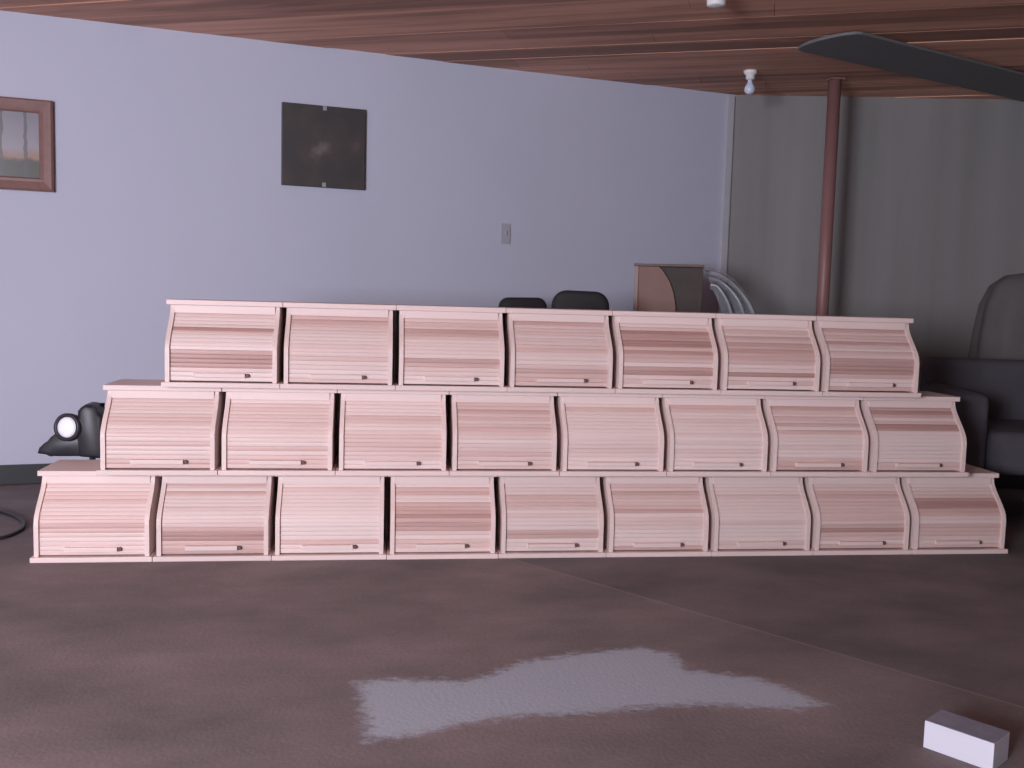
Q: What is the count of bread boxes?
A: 24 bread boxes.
